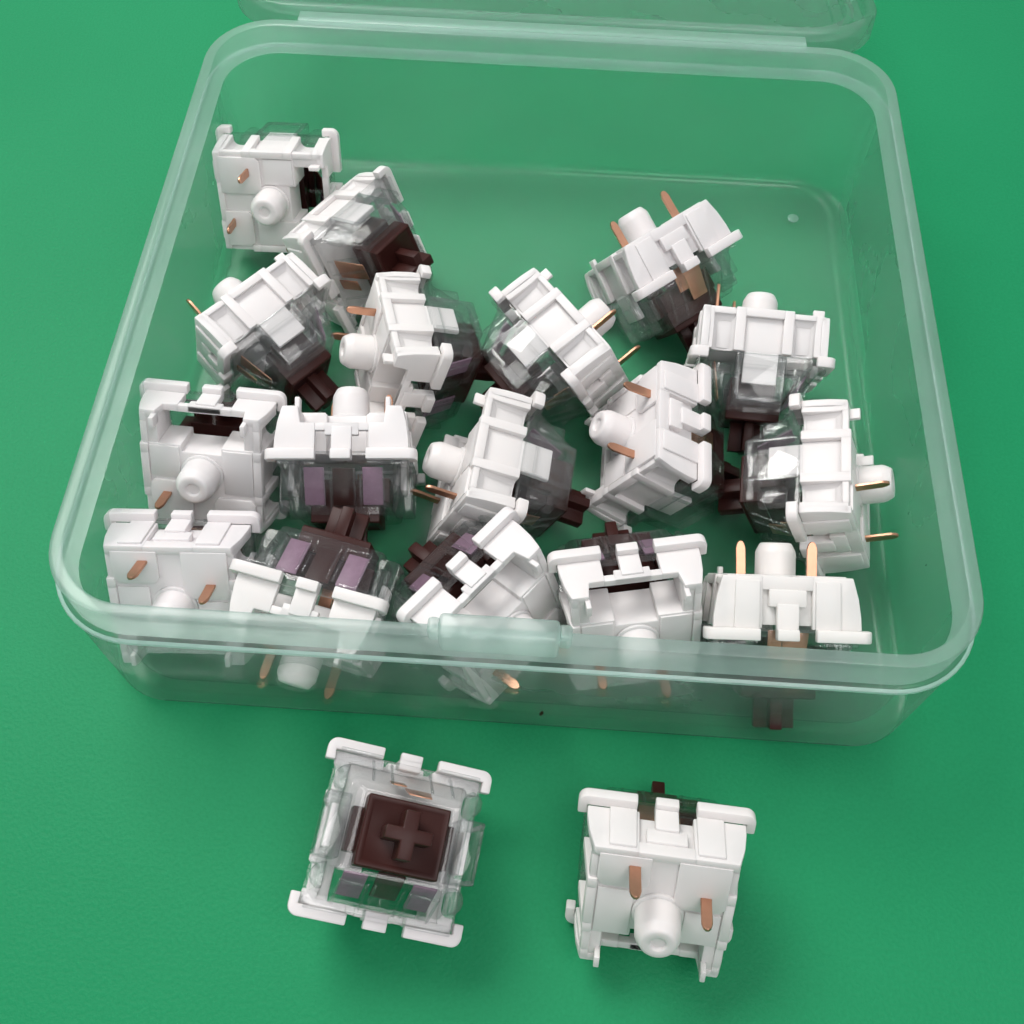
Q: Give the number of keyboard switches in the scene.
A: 19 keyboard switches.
